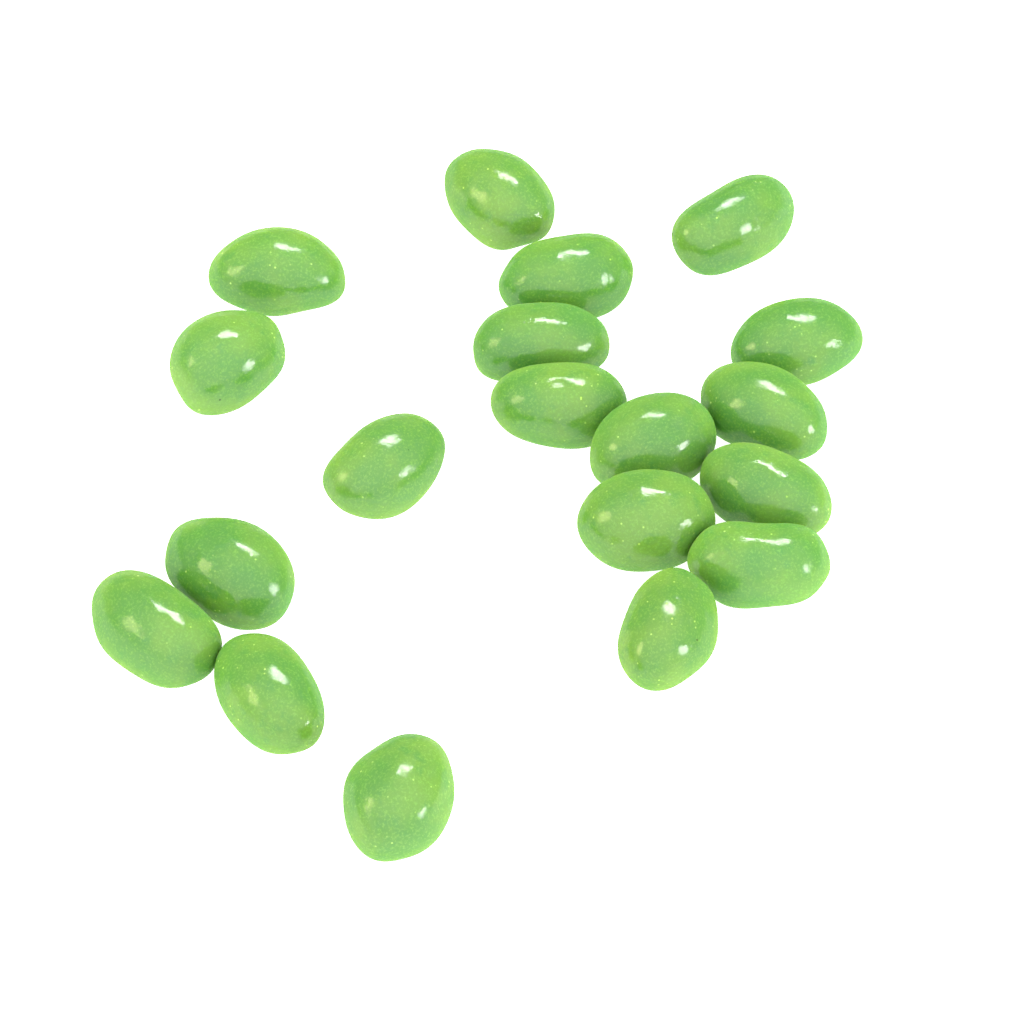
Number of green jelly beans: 19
